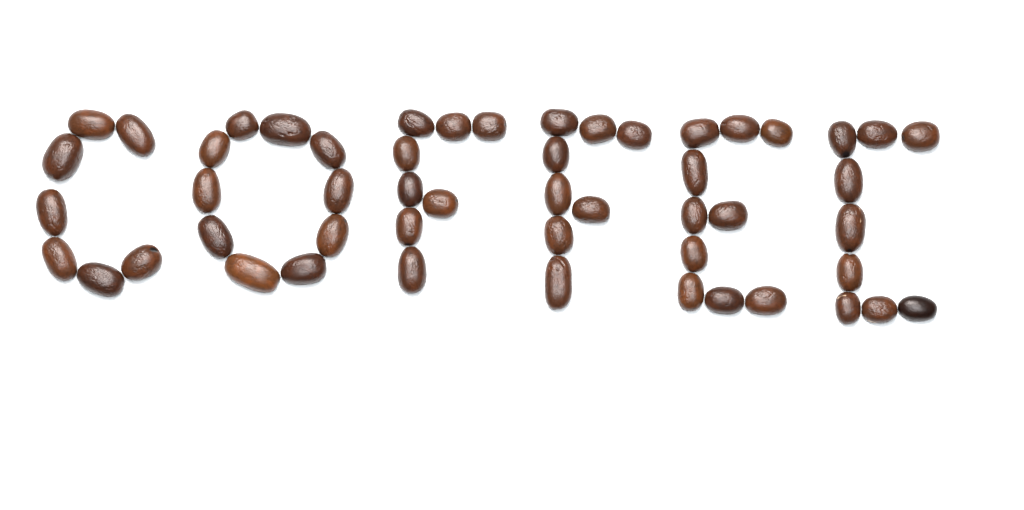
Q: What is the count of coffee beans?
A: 52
